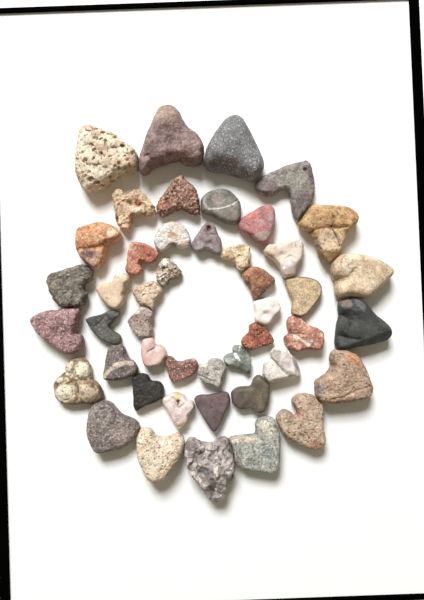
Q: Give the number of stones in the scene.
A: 46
